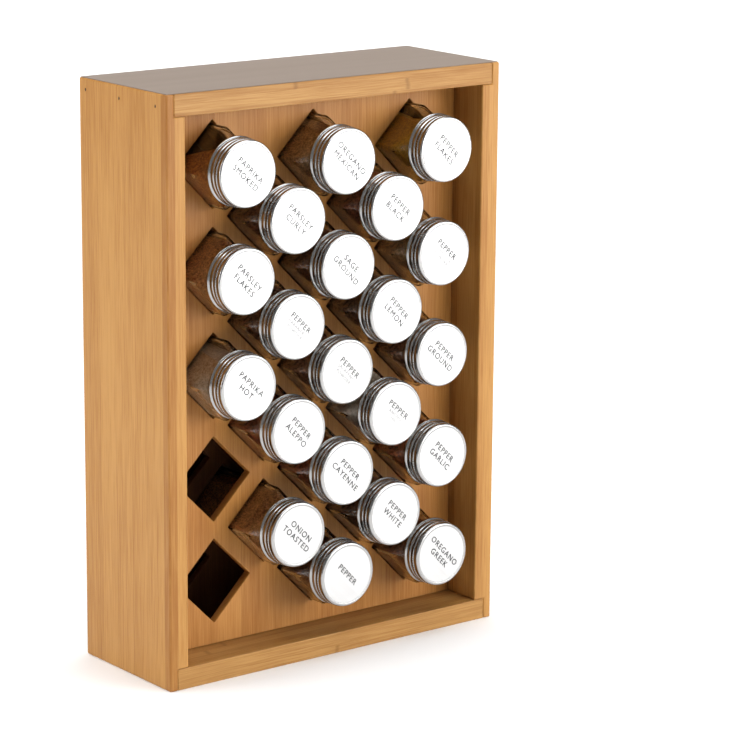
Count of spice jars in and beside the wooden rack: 21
